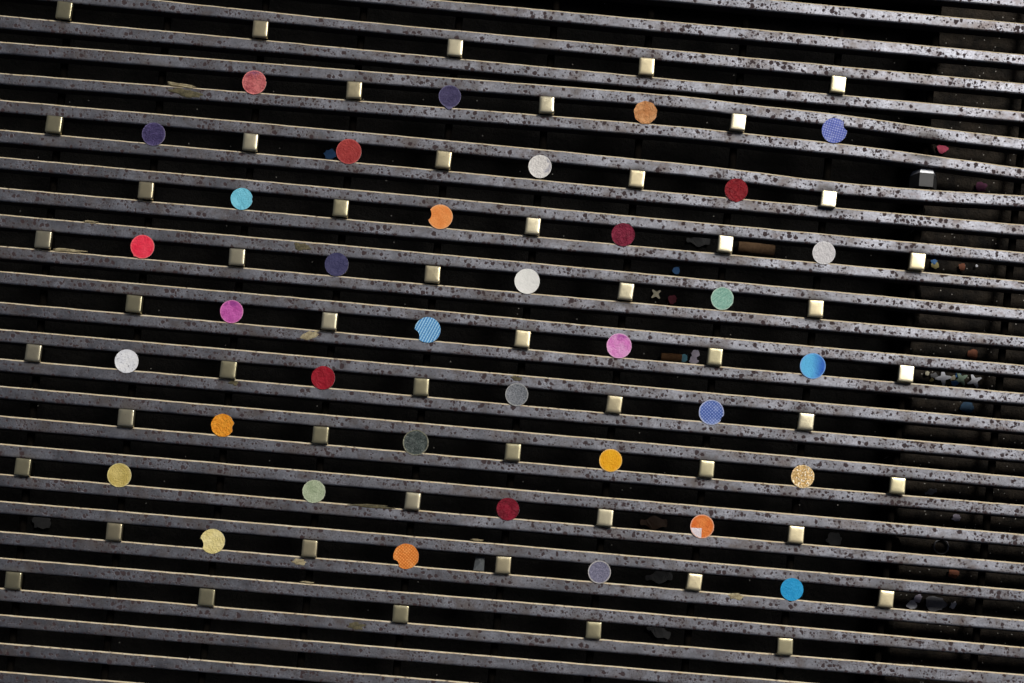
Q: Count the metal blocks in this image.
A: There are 52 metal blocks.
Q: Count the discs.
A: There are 36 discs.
